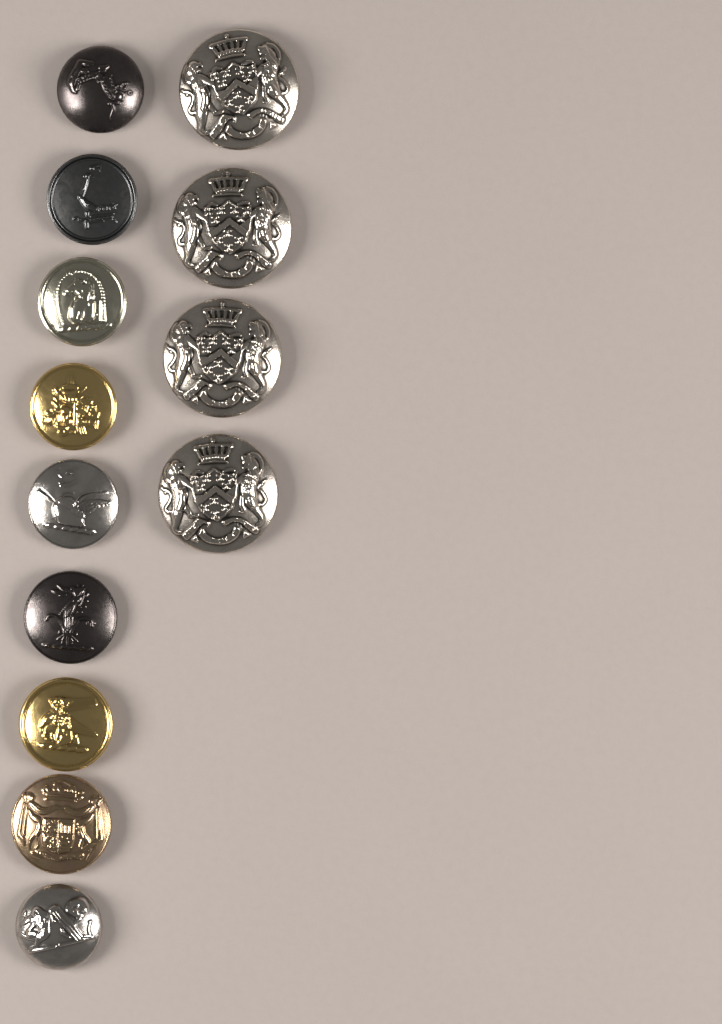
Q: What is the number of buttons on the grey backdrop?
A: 13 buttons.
